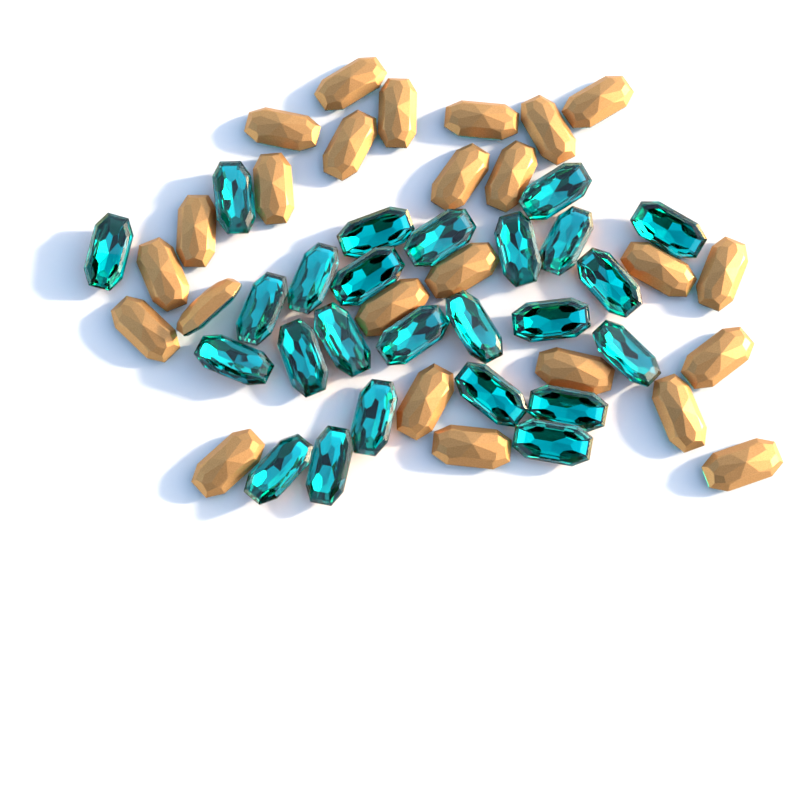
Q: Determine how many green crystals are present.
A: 25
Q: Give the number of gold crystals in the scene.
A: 25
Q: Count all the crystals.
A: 50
